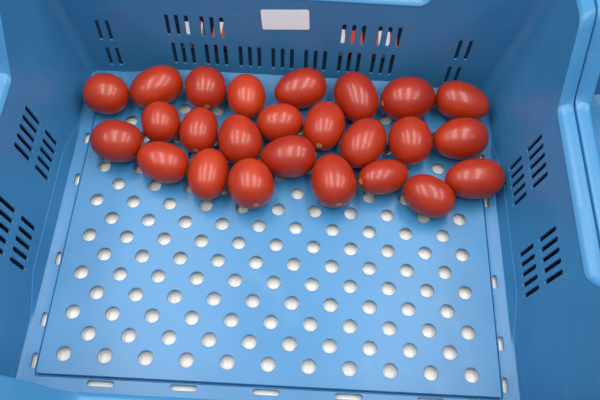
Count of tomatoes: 25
